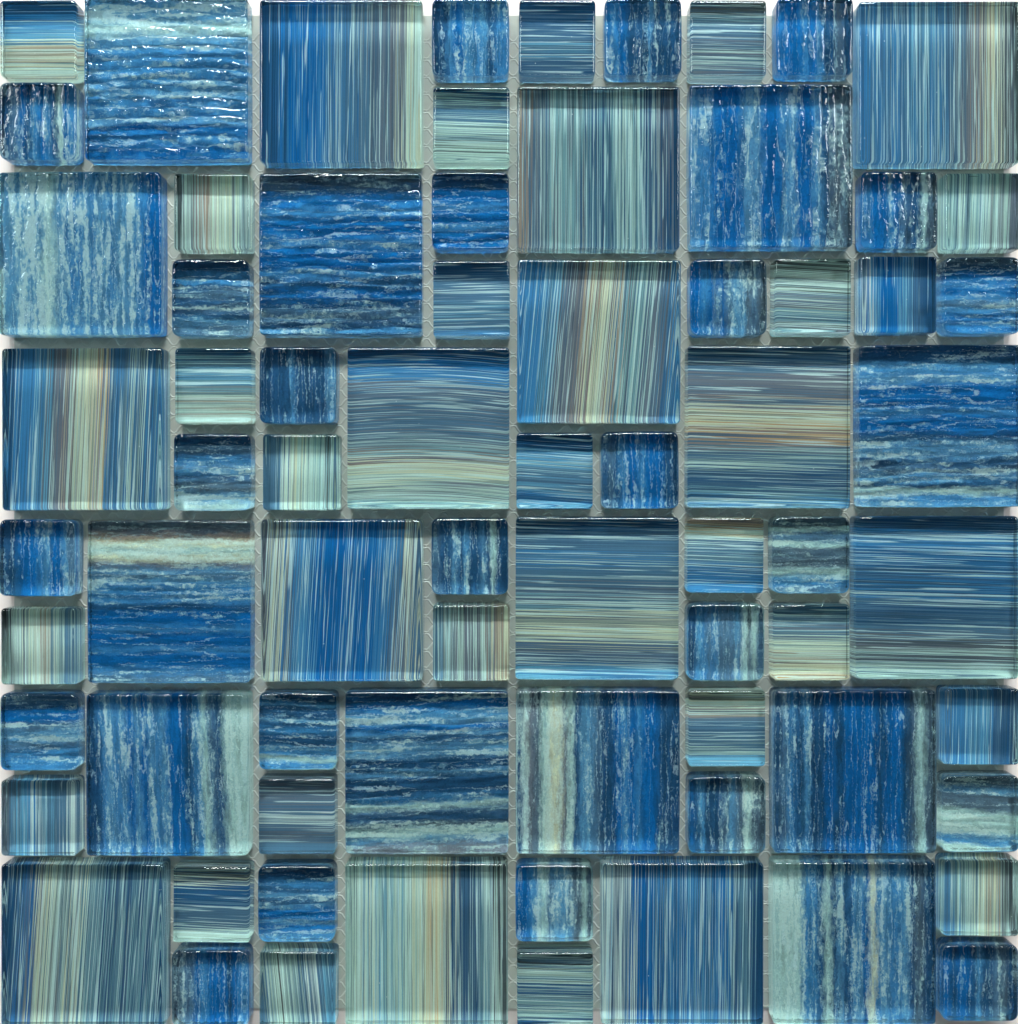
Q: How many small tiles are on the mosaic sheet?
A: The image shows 48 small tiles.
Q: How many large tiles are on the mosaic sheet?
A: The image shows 24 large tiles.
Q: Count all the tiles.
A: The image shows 72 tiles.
